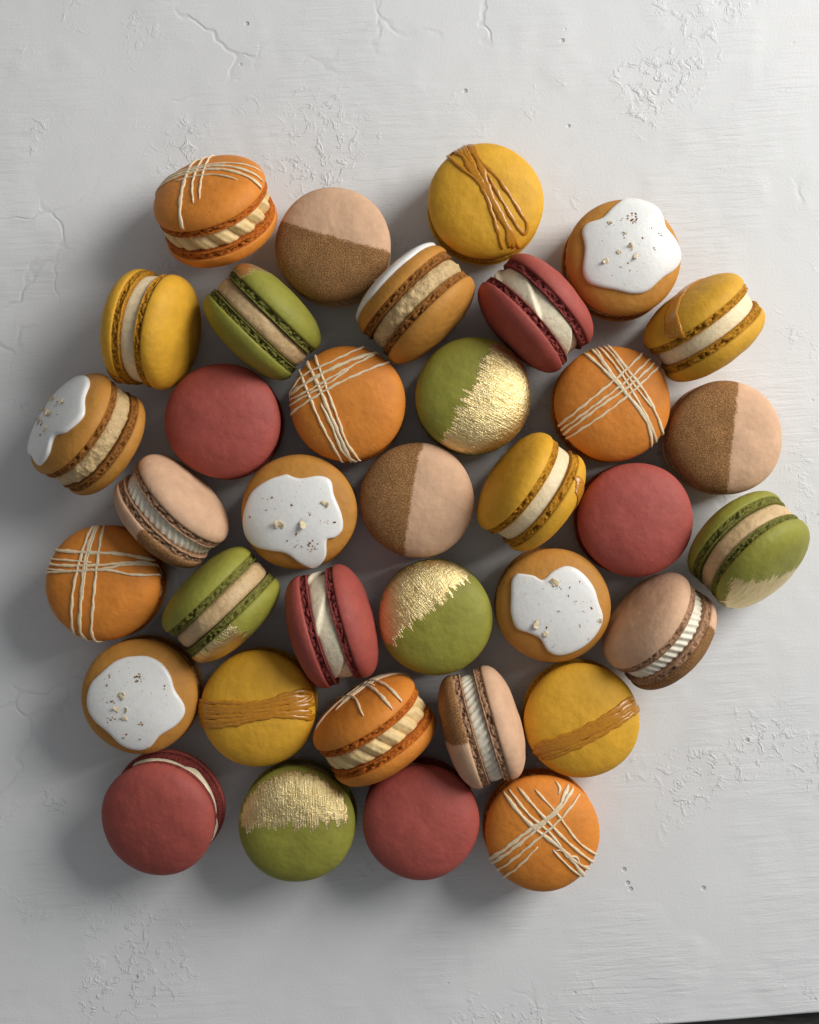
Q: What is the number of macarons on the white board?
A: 36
